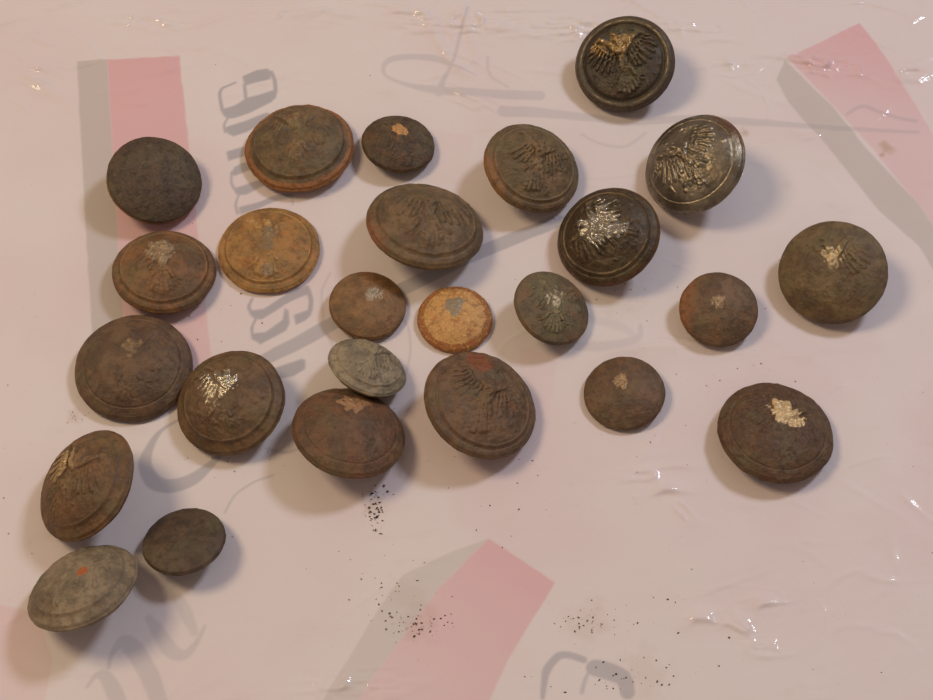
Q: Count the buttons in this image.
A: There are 25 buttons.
